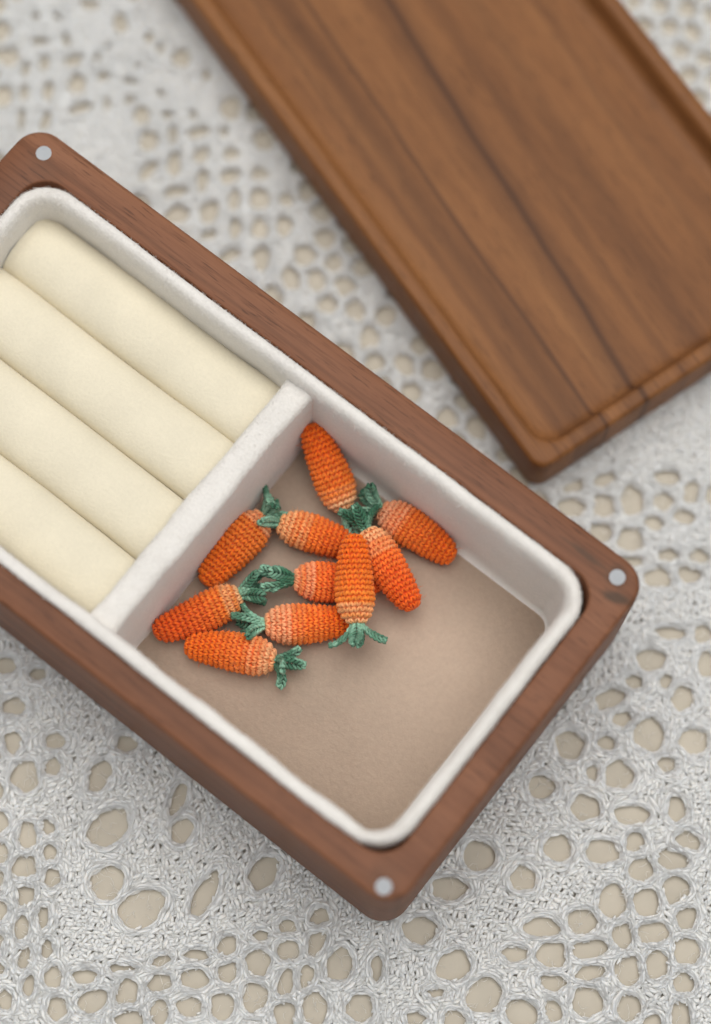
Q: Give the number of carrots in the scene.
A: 10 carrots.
